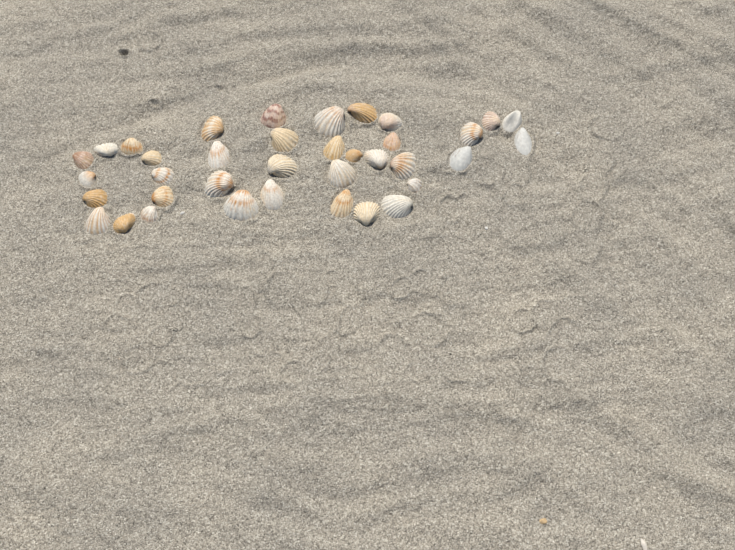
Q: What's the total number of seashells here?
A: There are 37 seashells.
